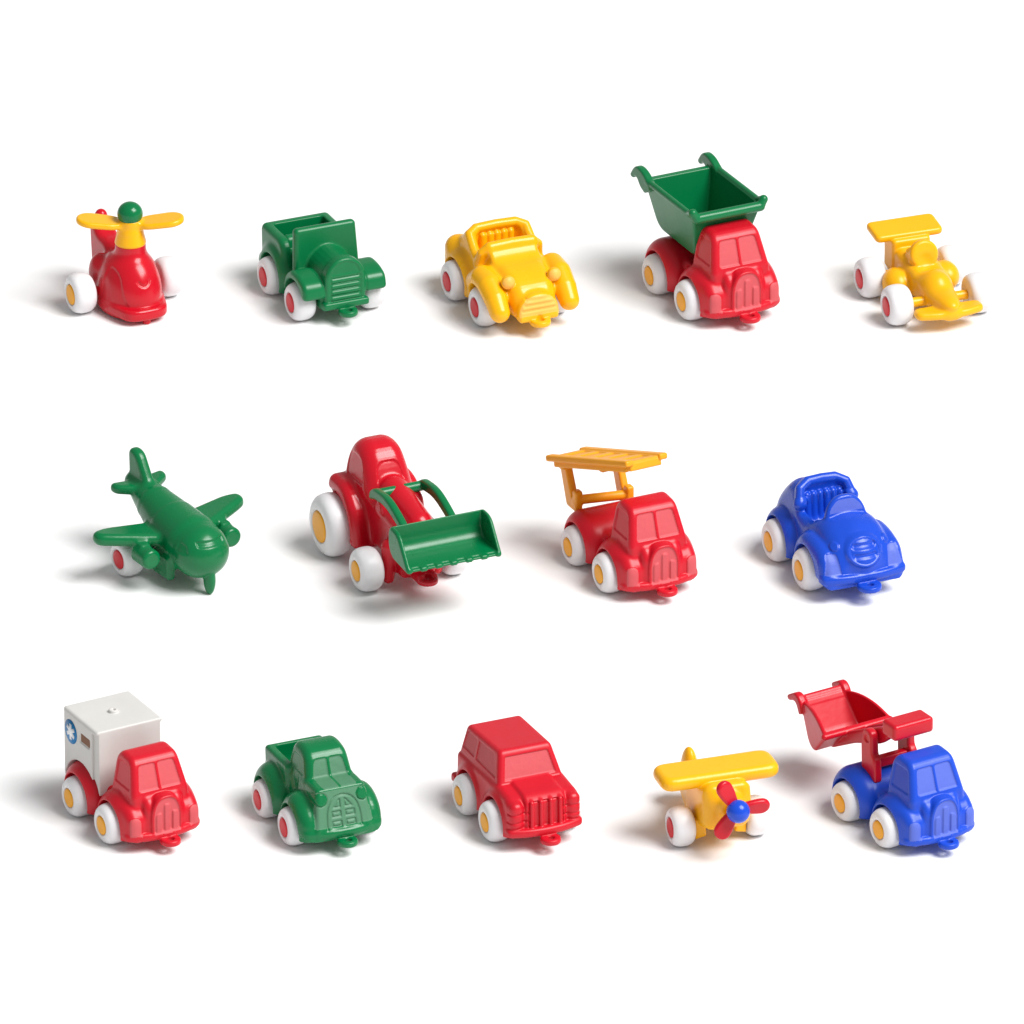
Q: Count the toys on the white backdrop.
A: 14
